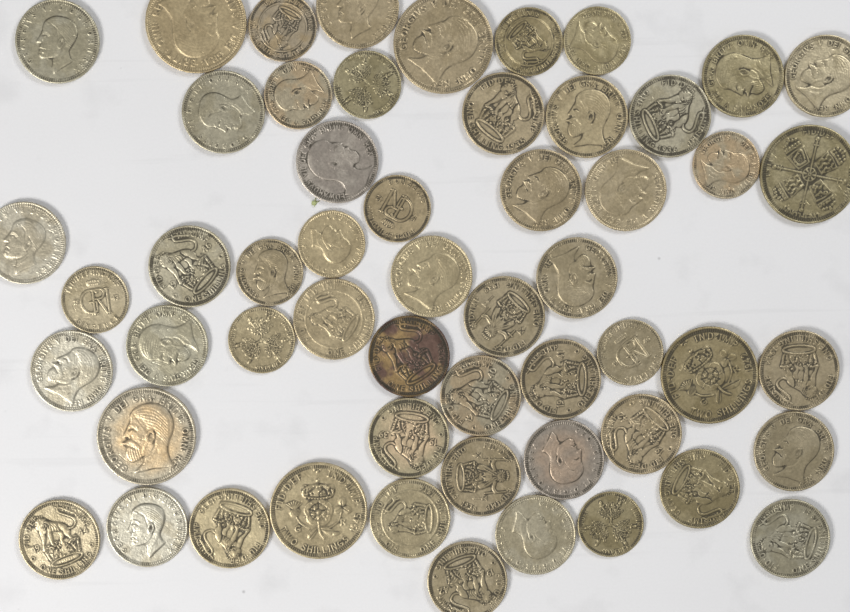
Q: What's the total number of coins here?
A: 55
